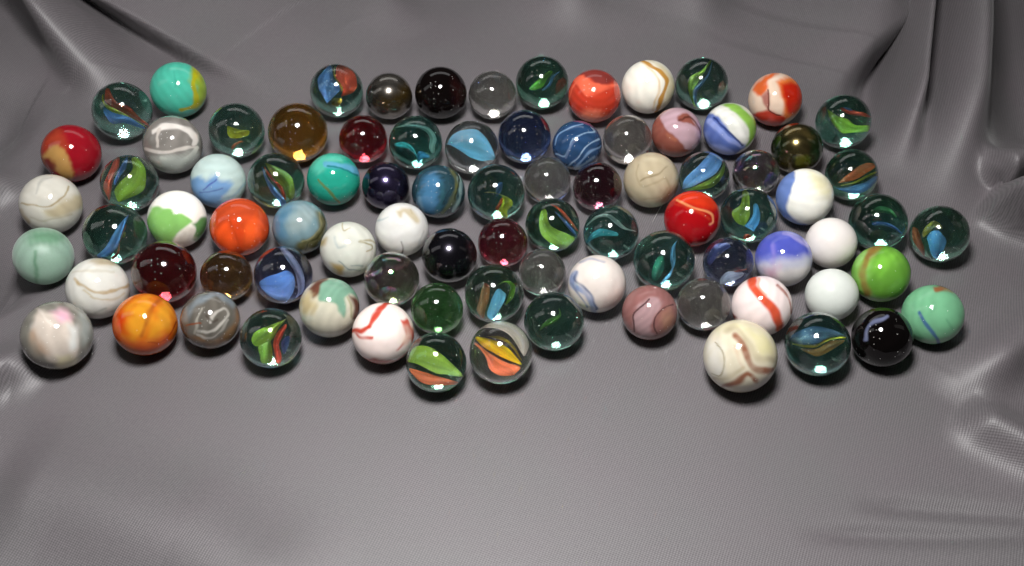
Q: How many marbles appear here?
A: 86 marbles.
